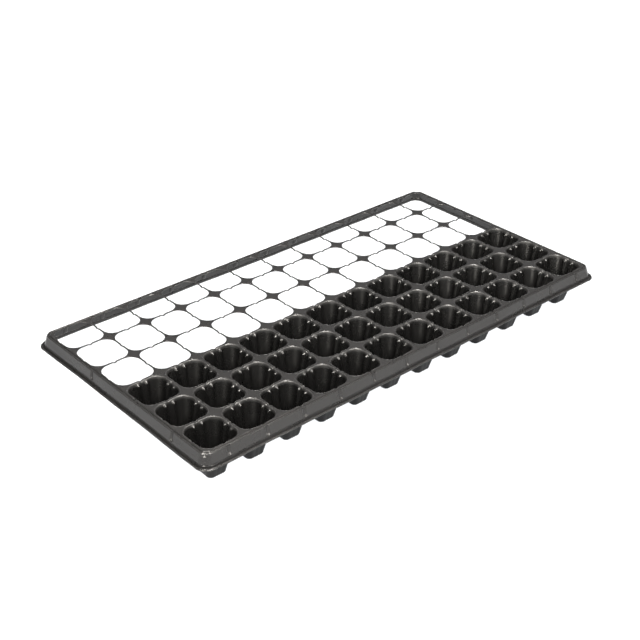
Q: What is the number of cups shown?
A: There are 36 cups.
